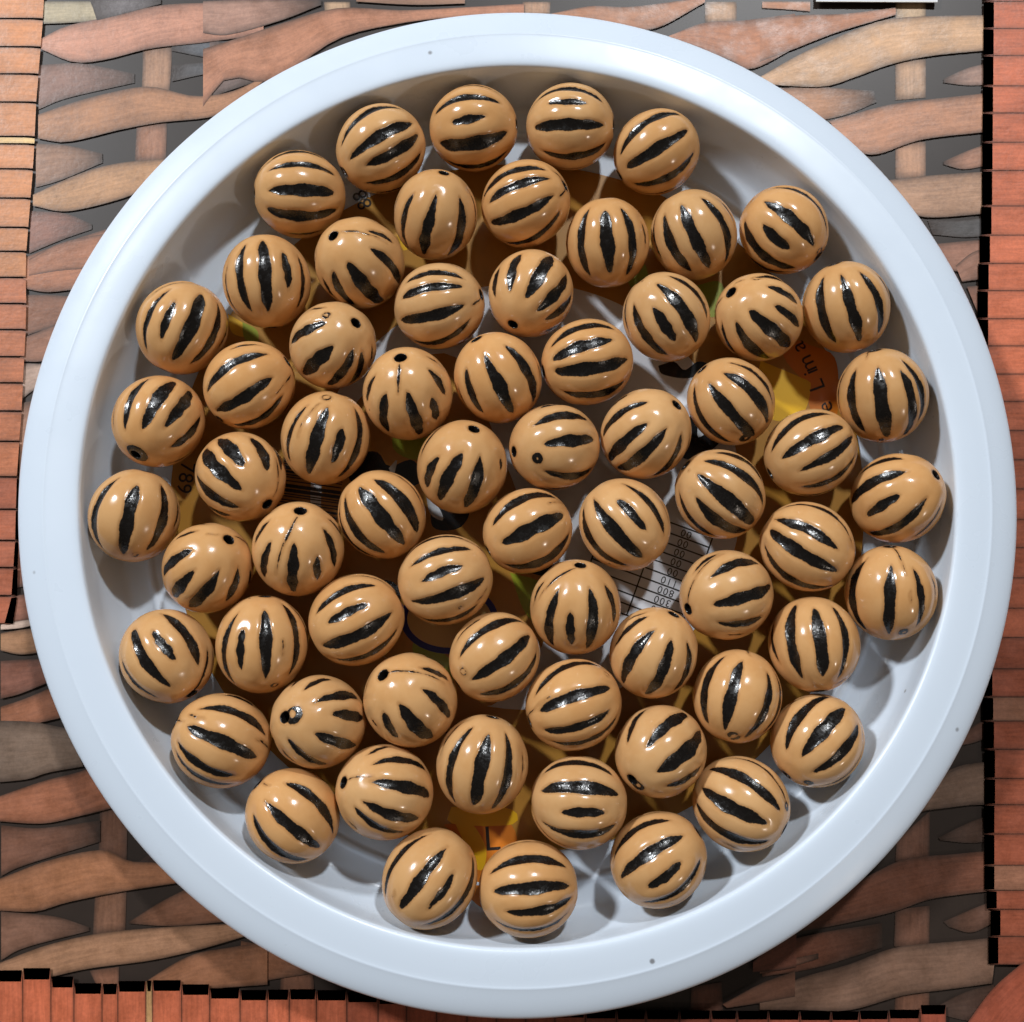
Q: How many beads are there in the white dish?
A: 66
